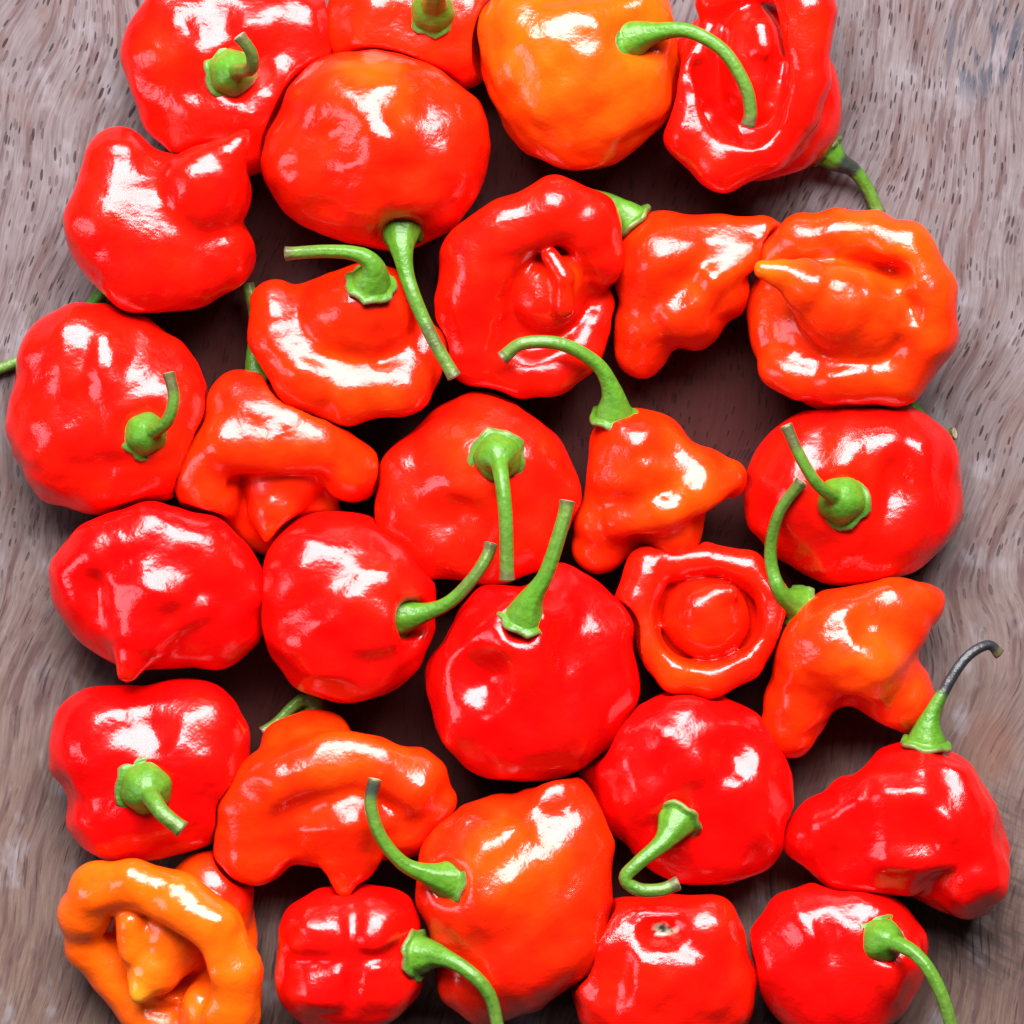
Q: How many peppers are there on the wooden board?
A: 29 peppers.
